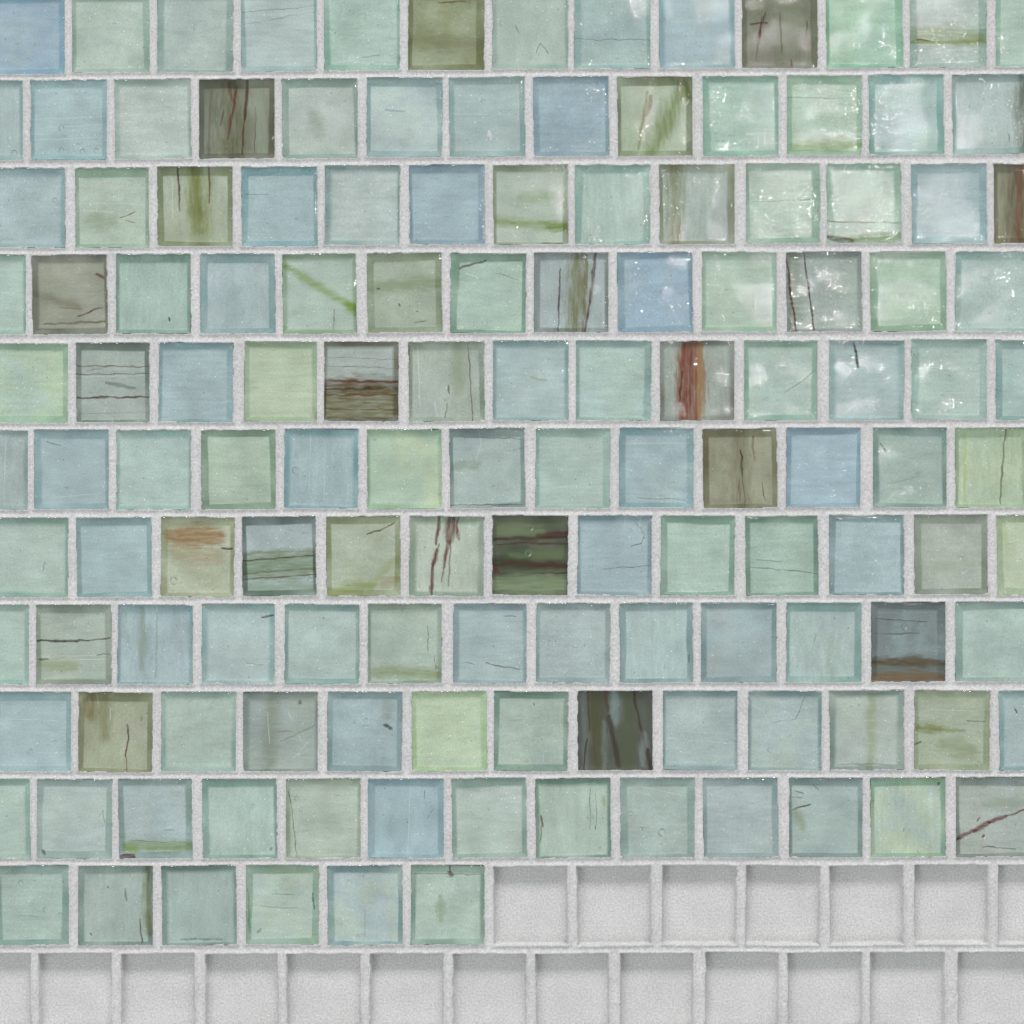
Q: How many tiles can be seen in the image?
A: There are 136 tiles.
